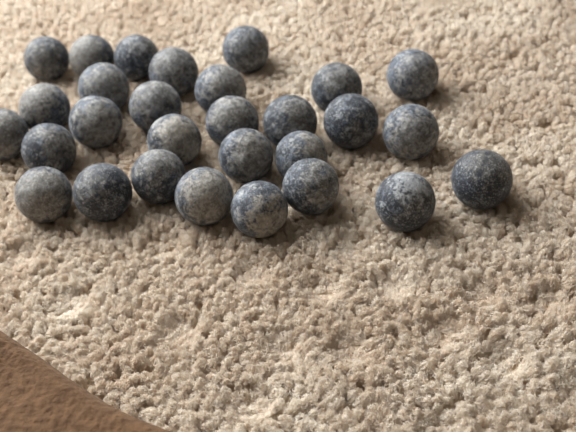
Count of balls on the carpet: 29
